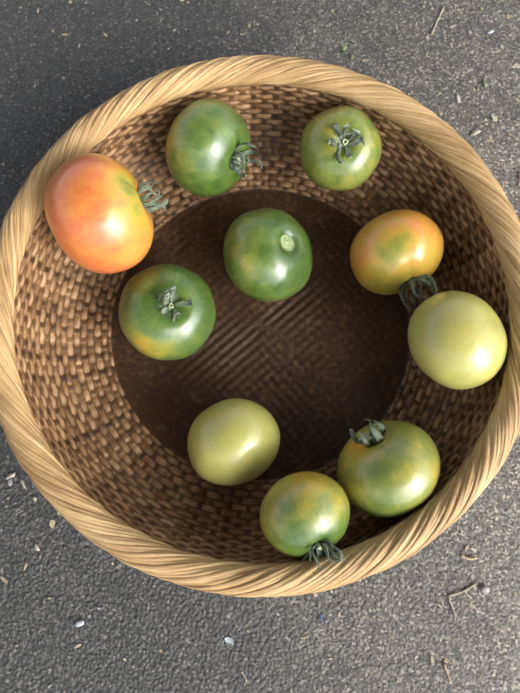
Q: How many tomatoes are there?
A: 10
